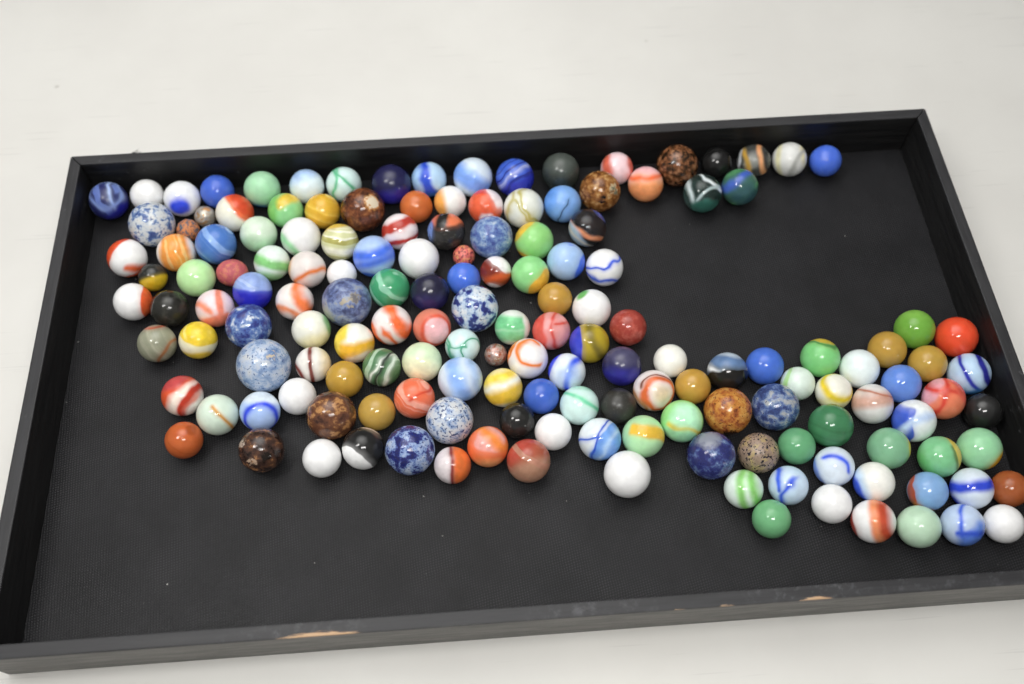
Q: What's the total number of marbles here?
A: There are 159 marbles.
